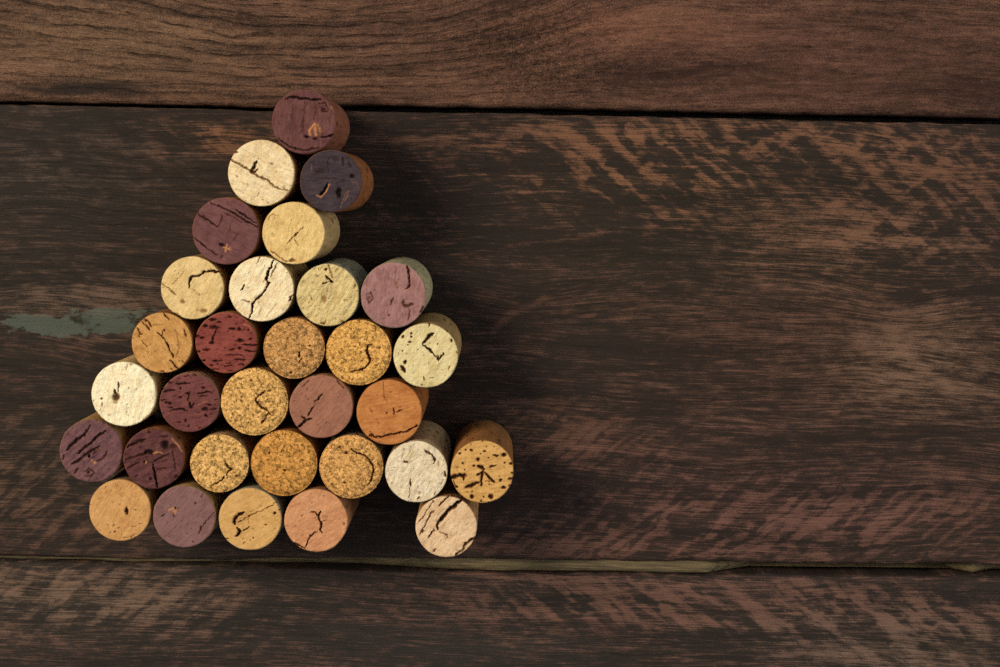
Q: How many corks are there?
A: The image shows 31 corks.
